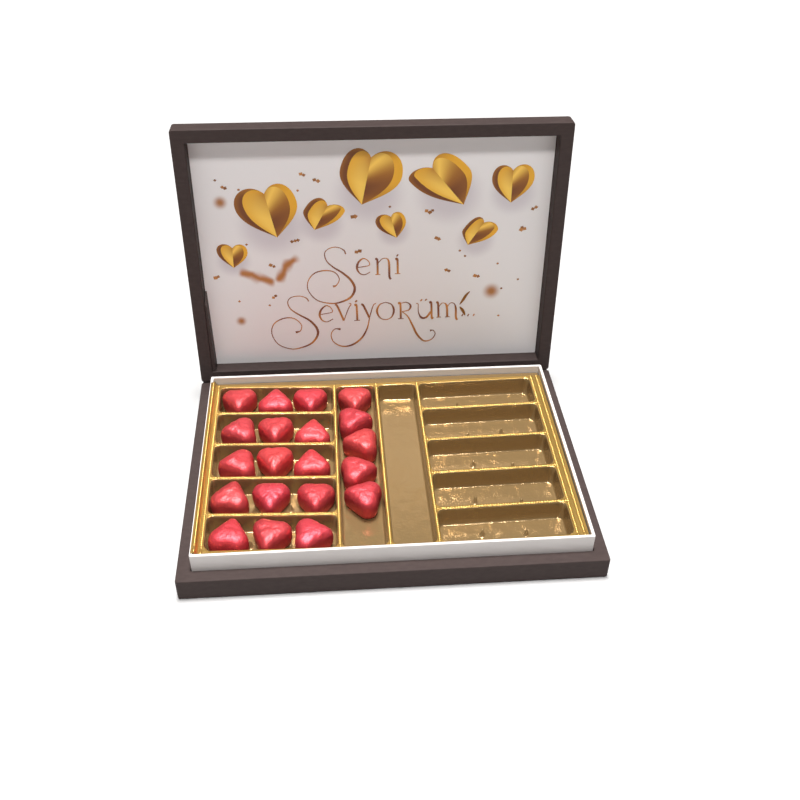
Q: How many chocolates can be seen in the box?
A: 20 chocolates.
